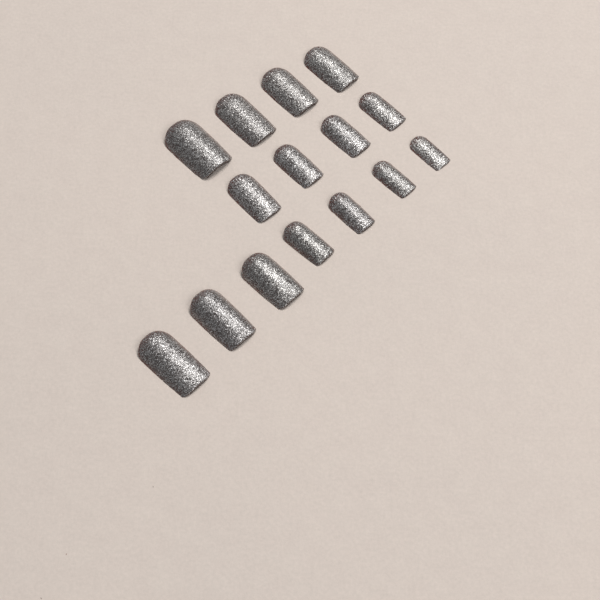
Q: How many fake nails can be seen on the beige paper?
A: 15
